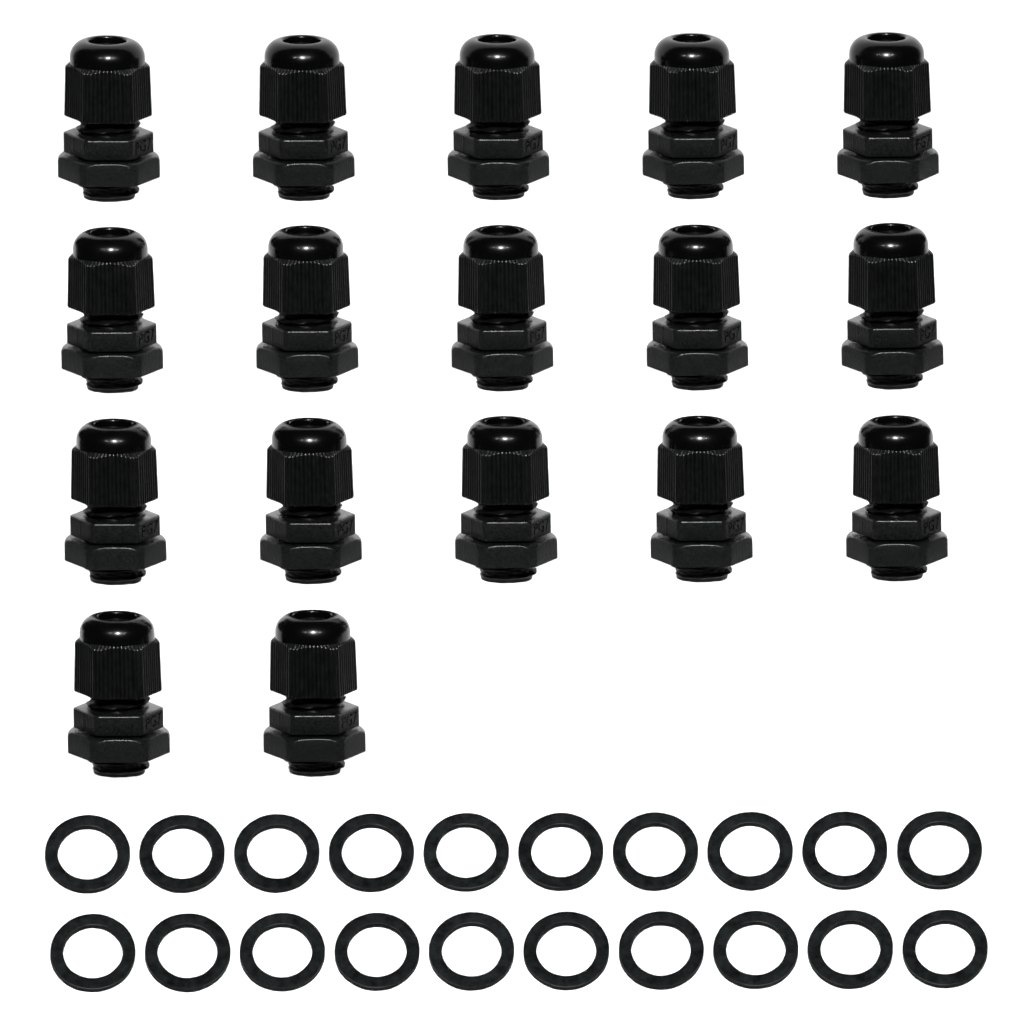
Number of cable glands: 17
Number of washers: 20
